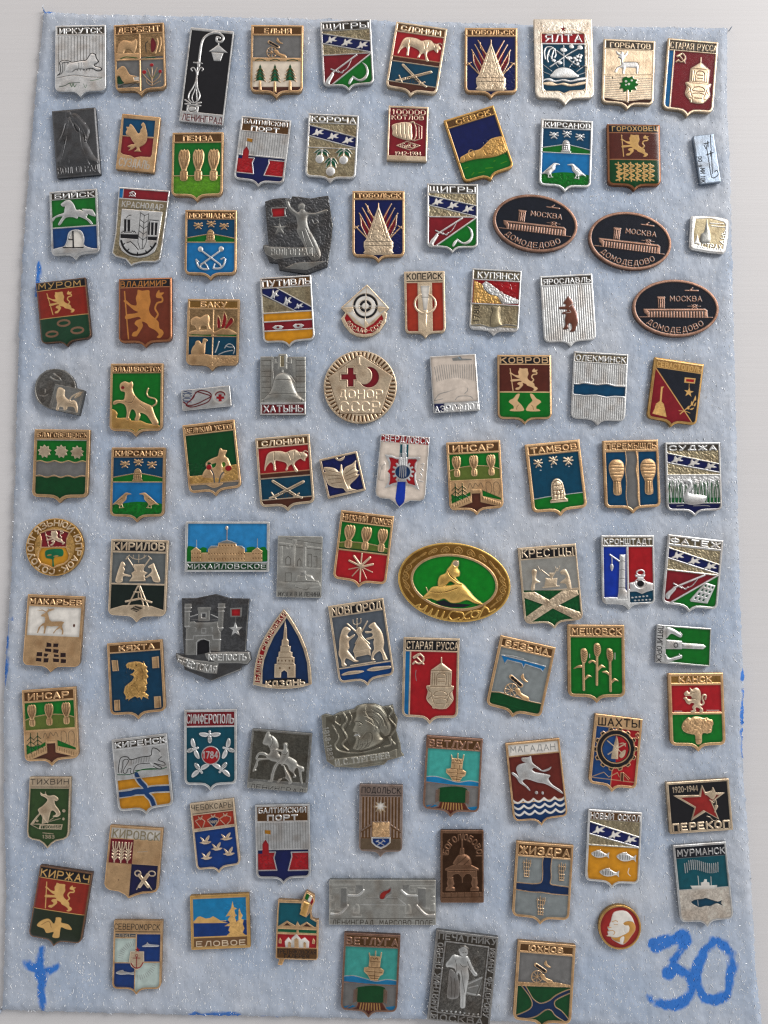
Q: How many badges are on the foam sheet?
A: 103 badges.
